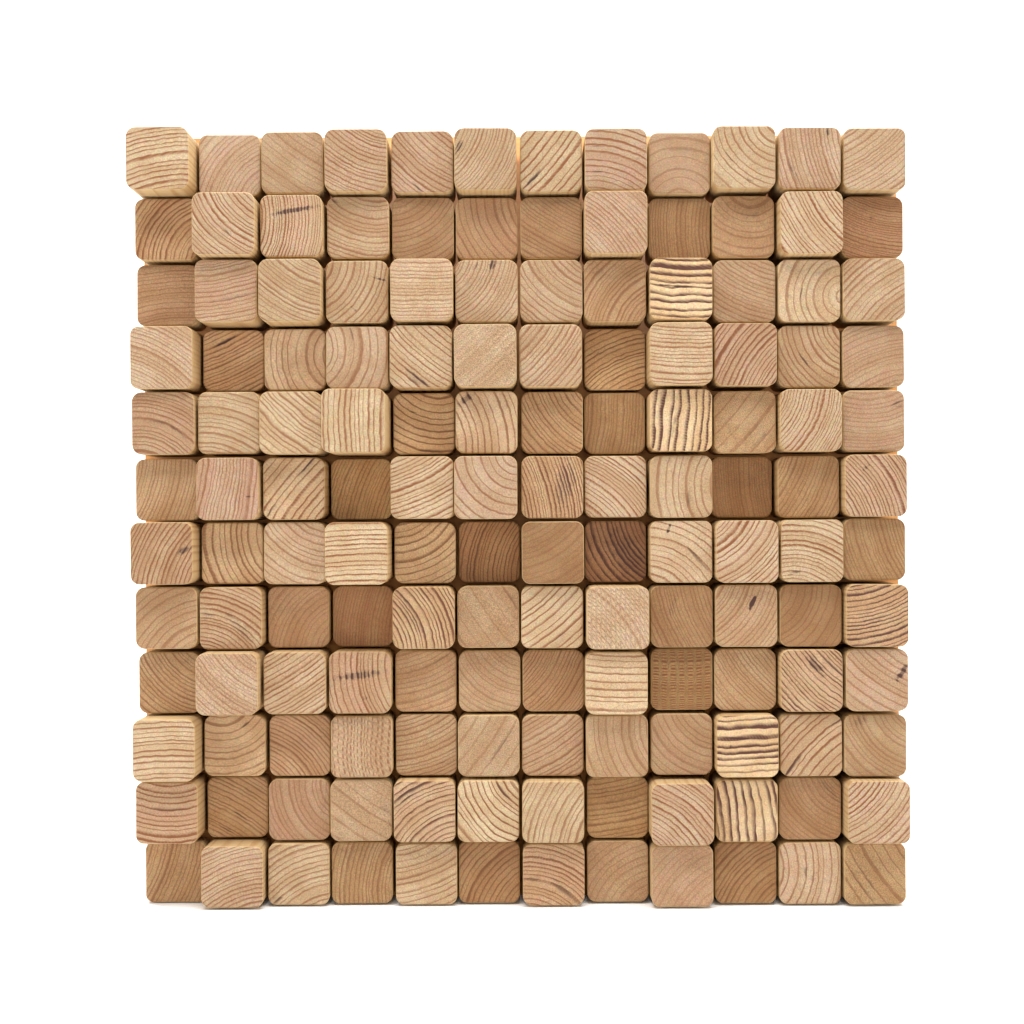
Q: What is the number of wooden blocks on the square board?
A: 144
